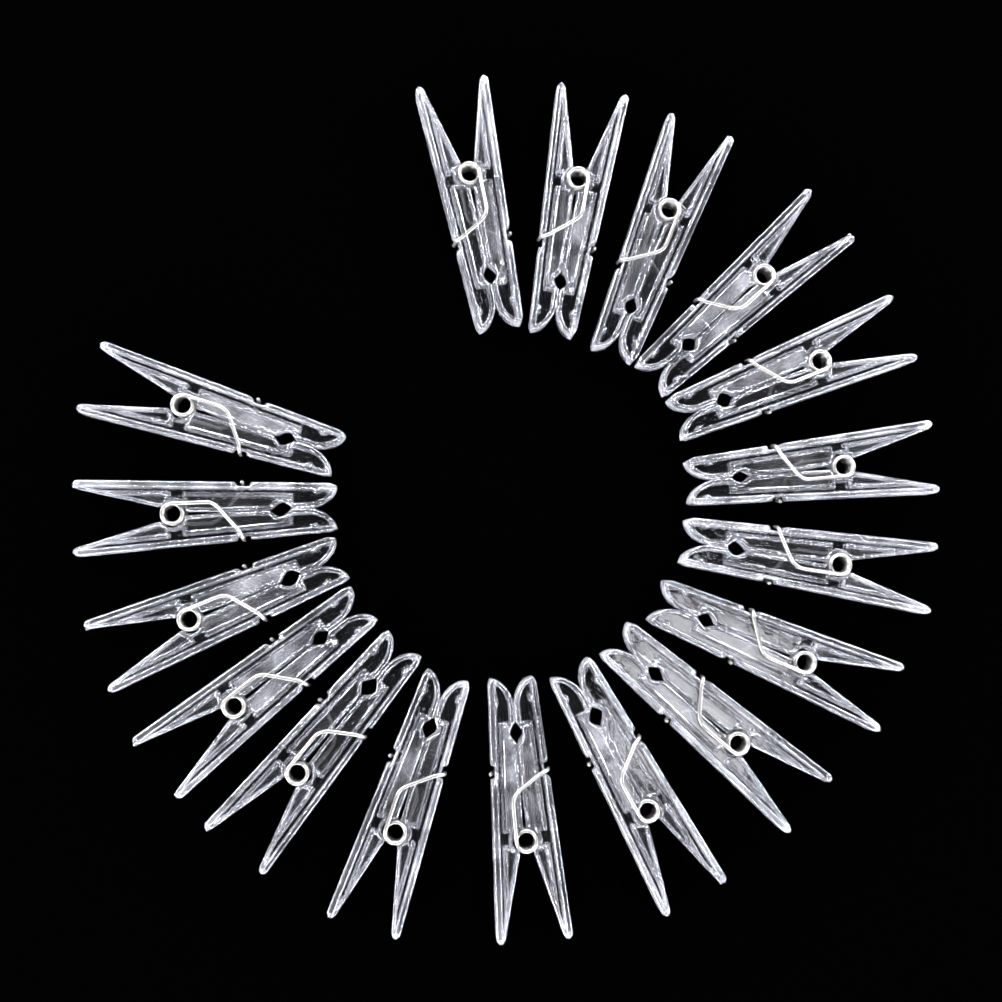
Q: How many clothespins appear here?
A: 17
